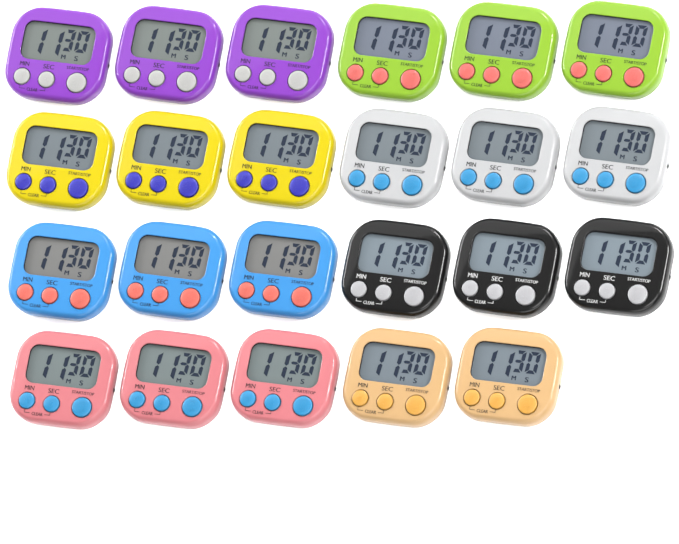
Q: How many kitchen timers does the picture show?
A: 23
